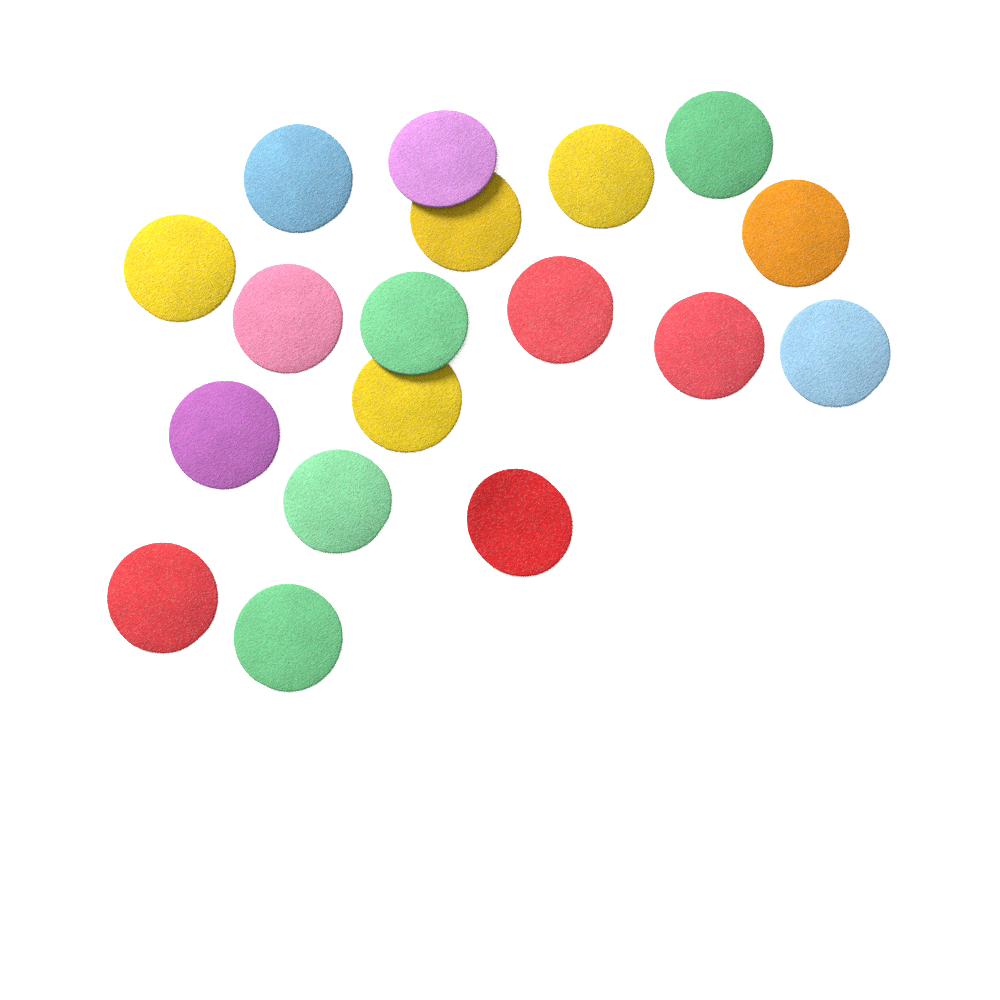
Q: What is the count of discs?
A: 18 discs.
